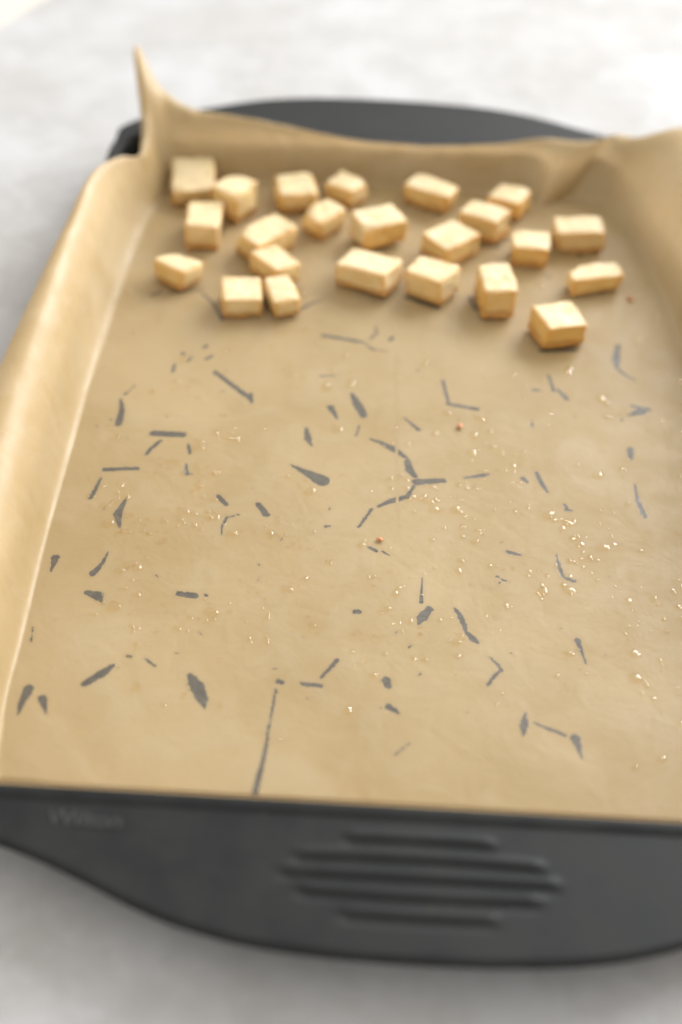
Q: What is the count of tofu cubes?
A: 23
